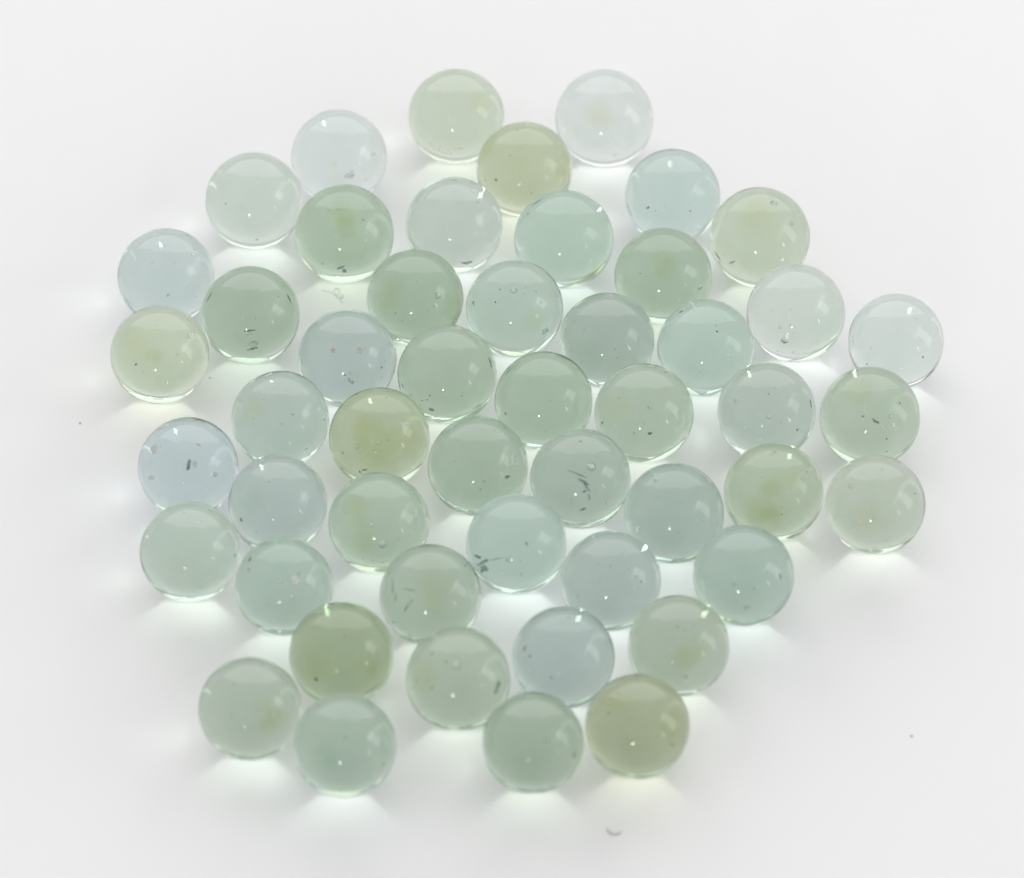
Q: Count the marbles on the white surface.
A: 50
